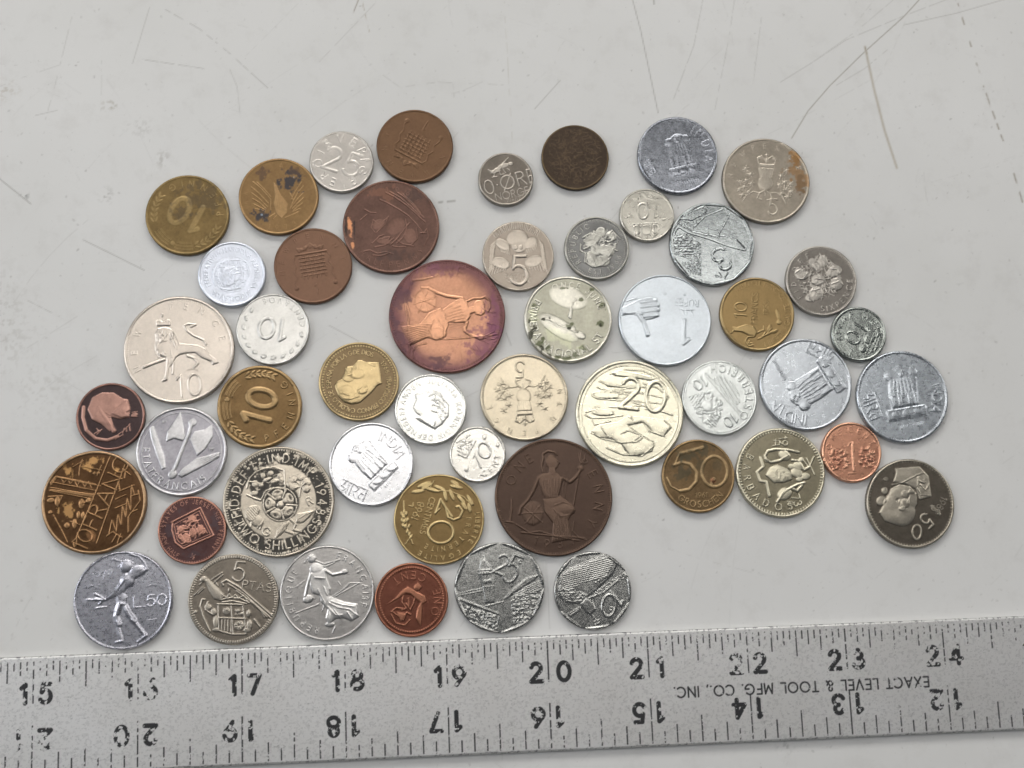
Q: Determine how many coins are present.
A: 50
